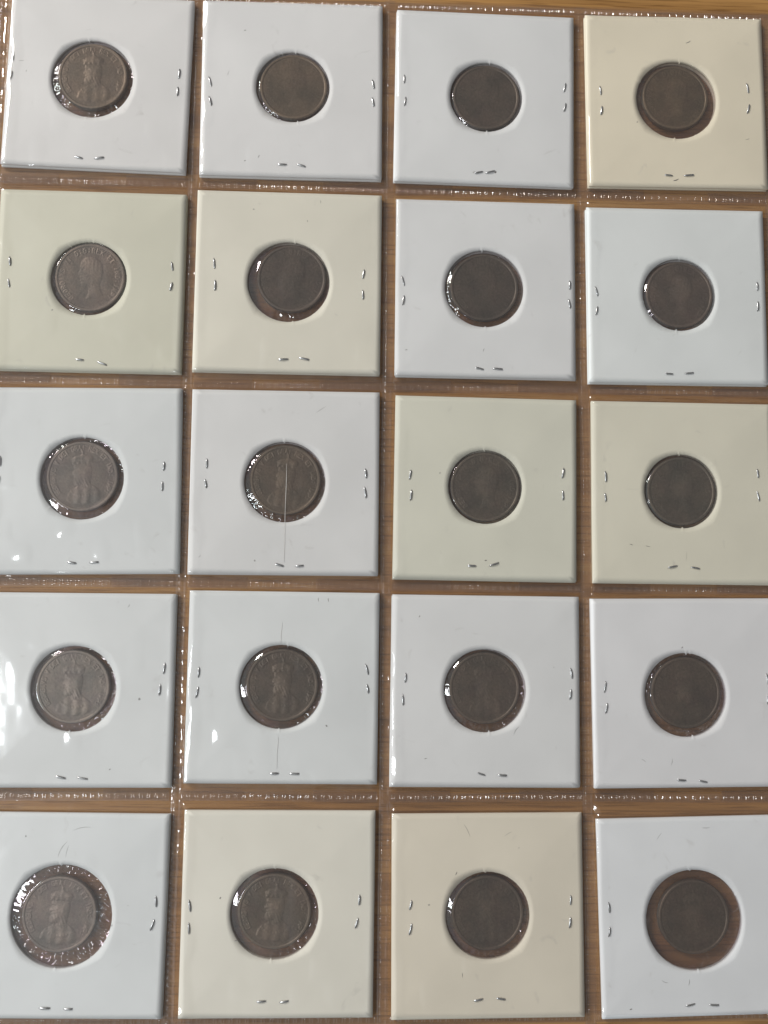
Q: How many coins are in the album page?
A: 20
